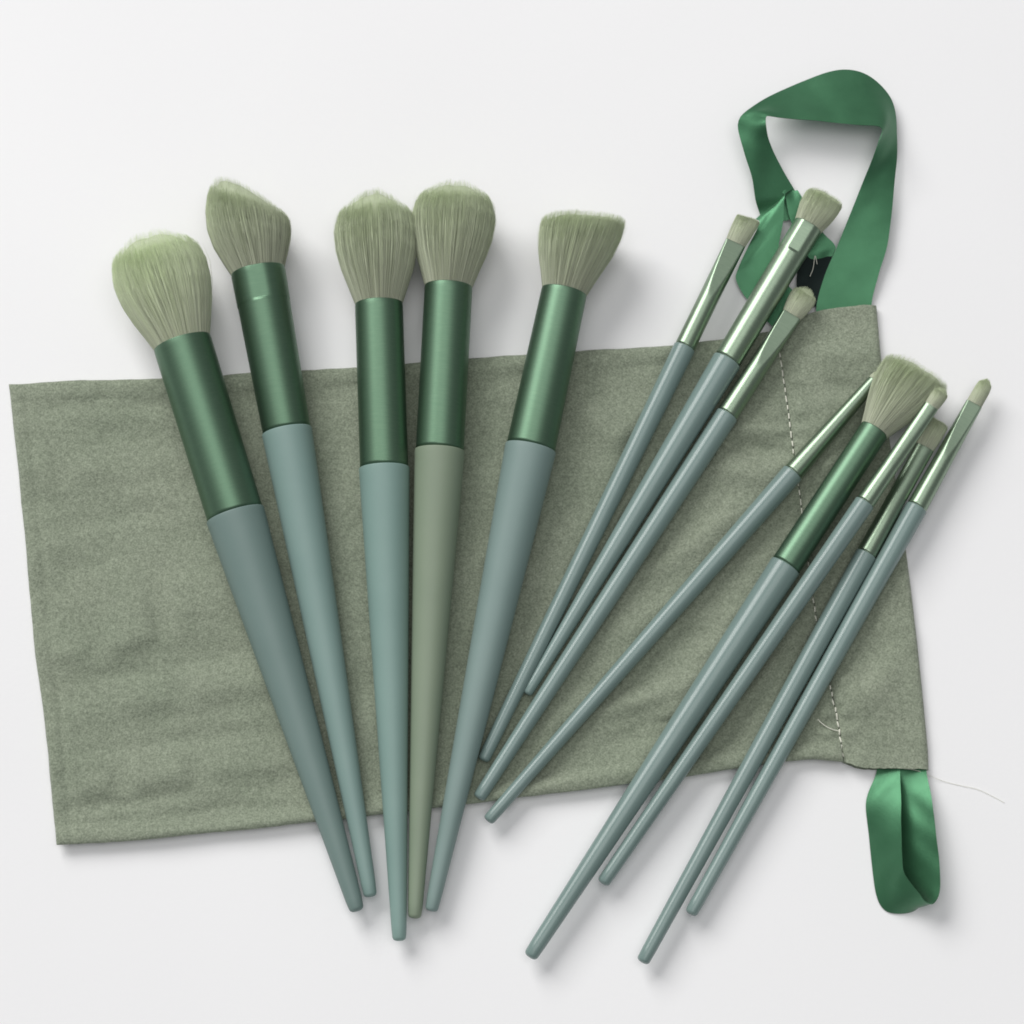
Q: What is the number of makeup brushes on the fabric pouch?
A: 13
